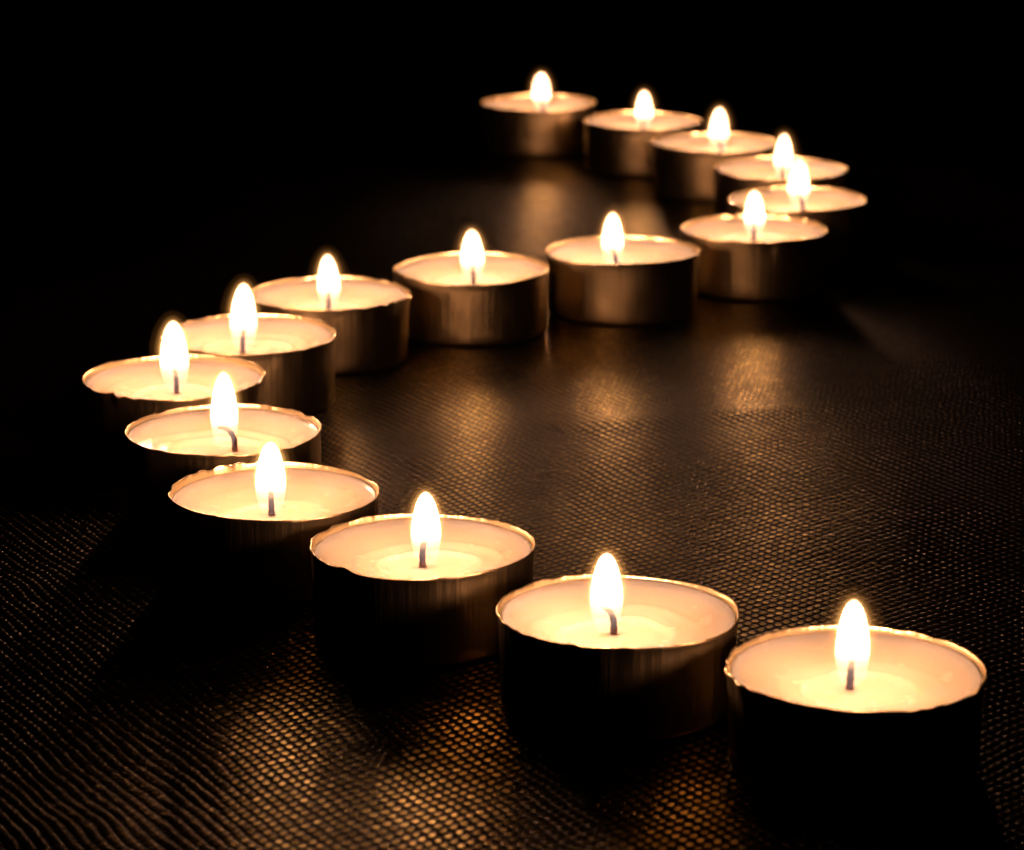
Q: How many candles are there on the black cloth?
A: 16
